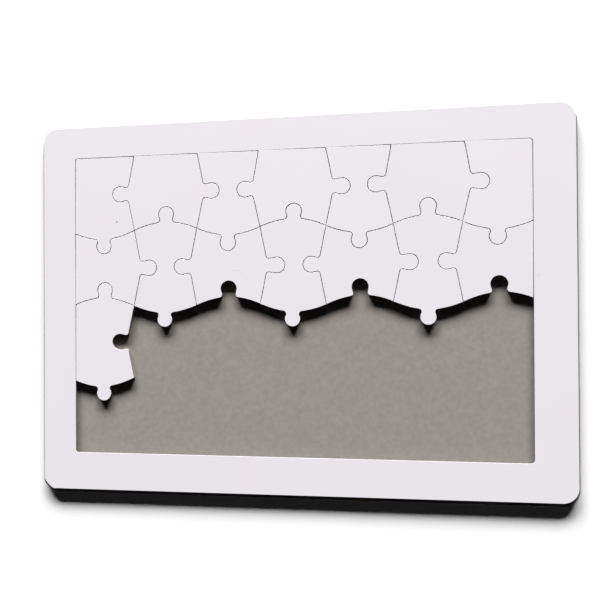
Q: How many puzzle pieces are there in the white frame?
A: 15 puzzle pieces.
